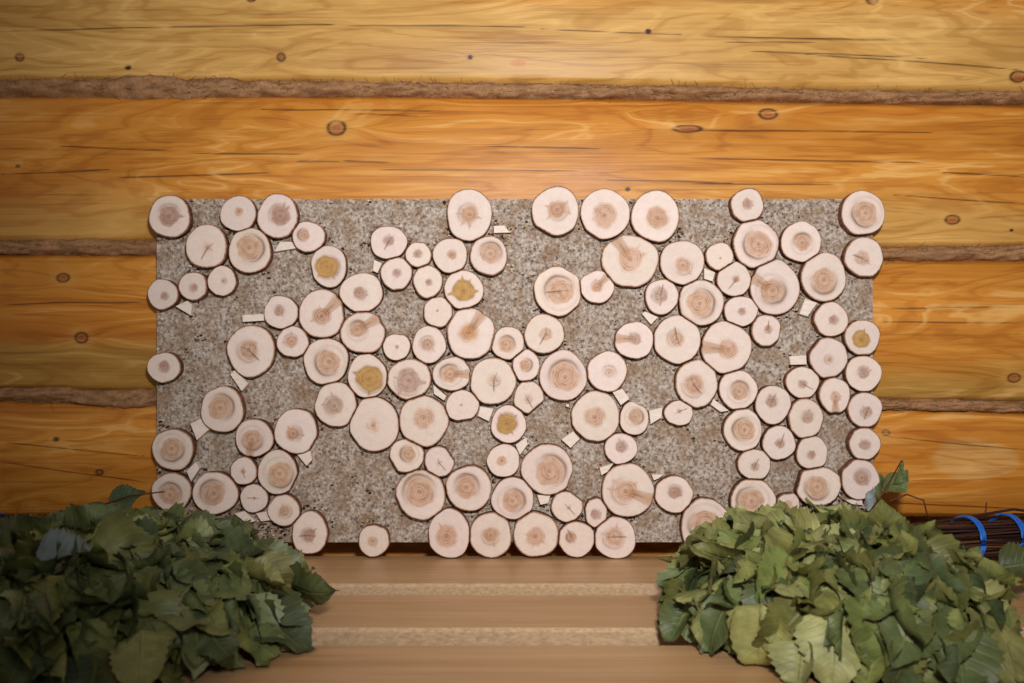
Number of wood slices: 121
